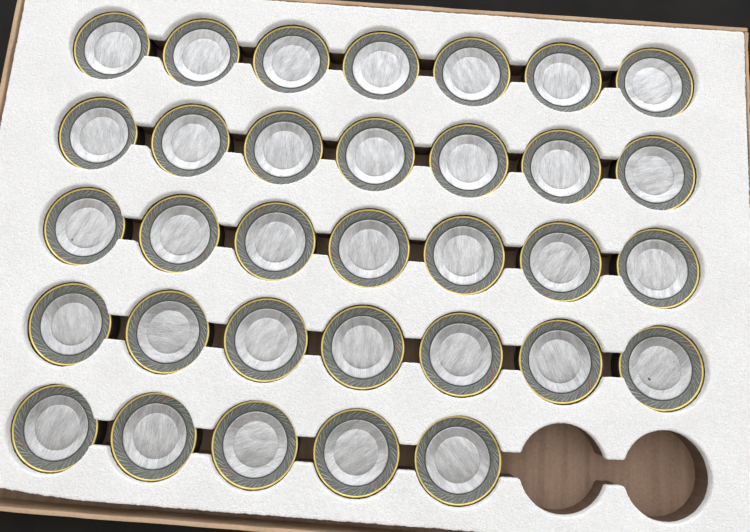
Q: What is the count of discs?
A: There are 33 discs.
